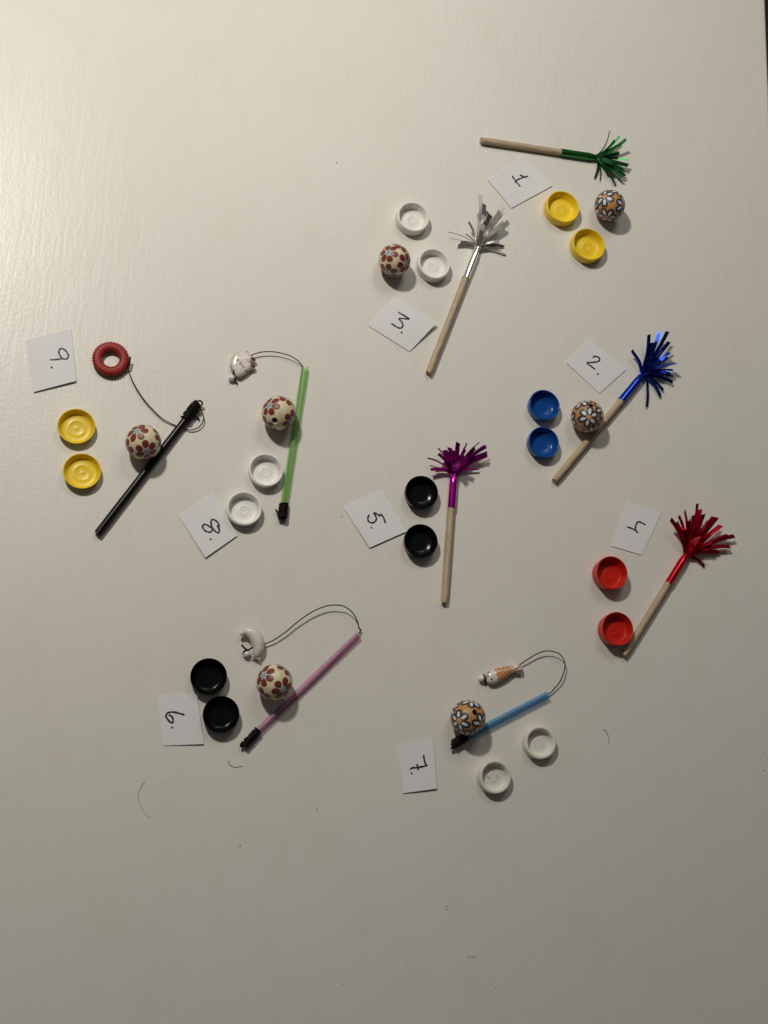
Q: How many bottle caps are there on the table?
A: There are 18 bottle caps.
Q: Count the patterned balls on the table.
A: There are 7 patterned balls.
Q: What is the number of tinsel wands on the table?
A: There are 5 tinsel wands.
